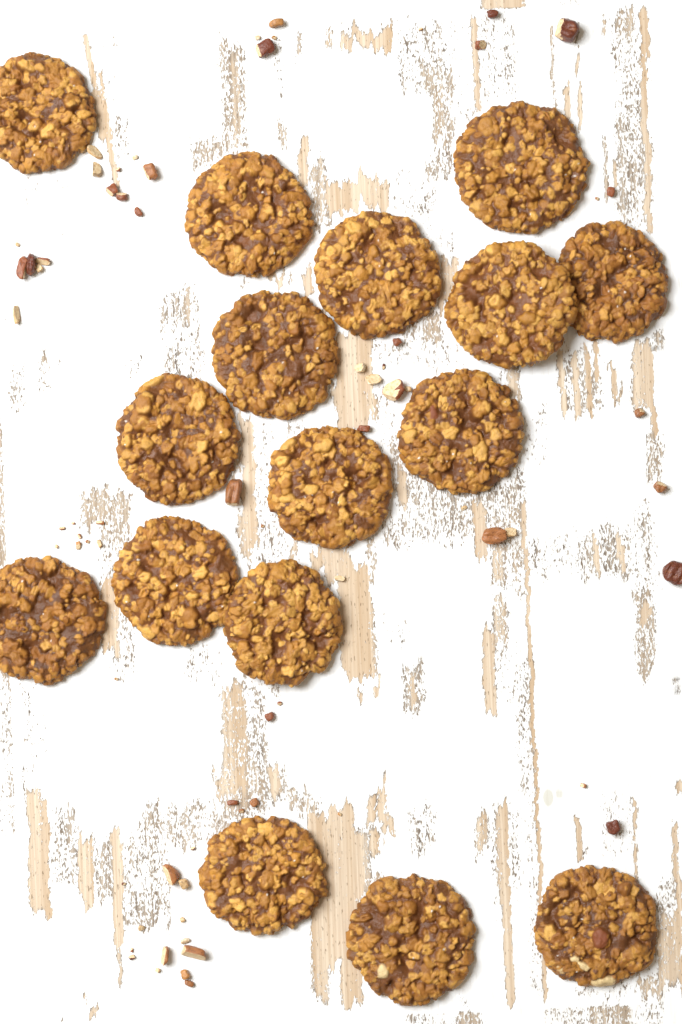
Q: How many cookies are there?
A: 16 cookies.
